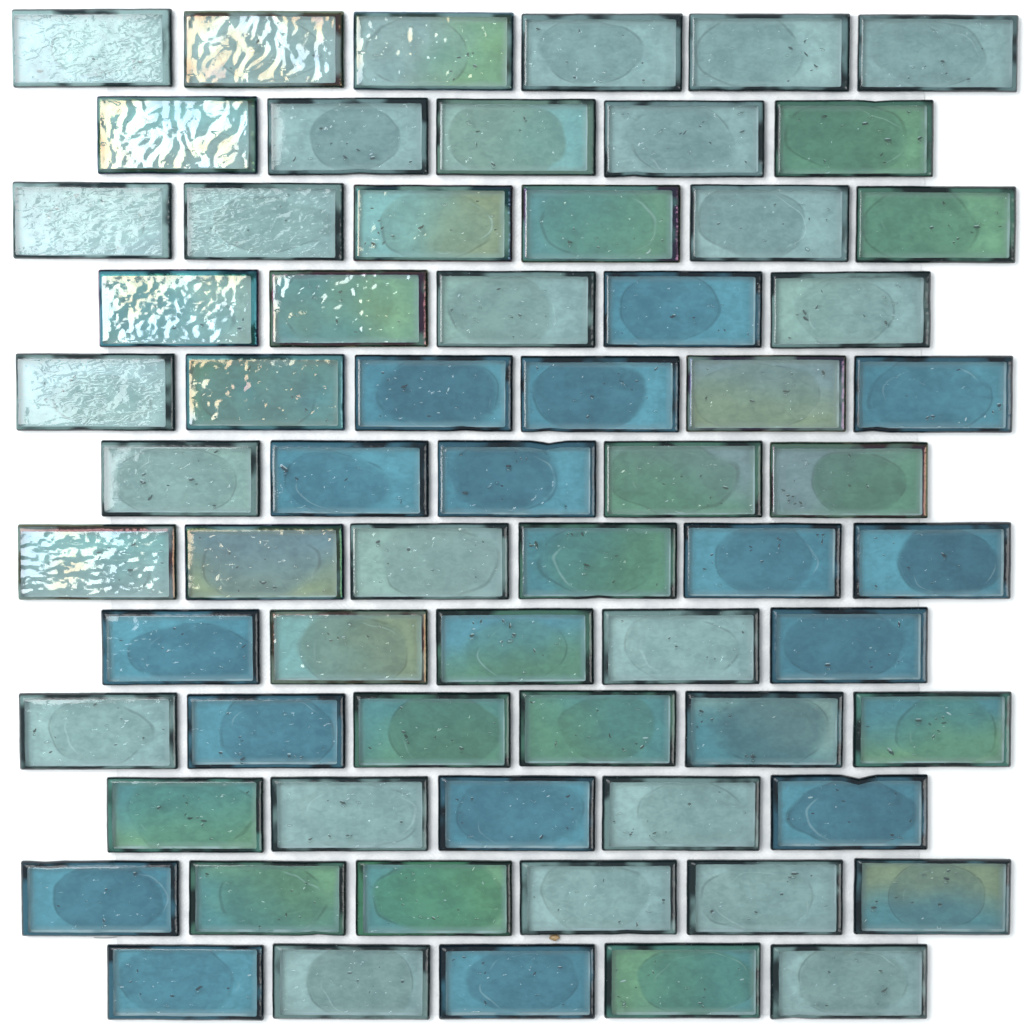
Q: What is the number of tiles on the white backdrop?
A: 66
